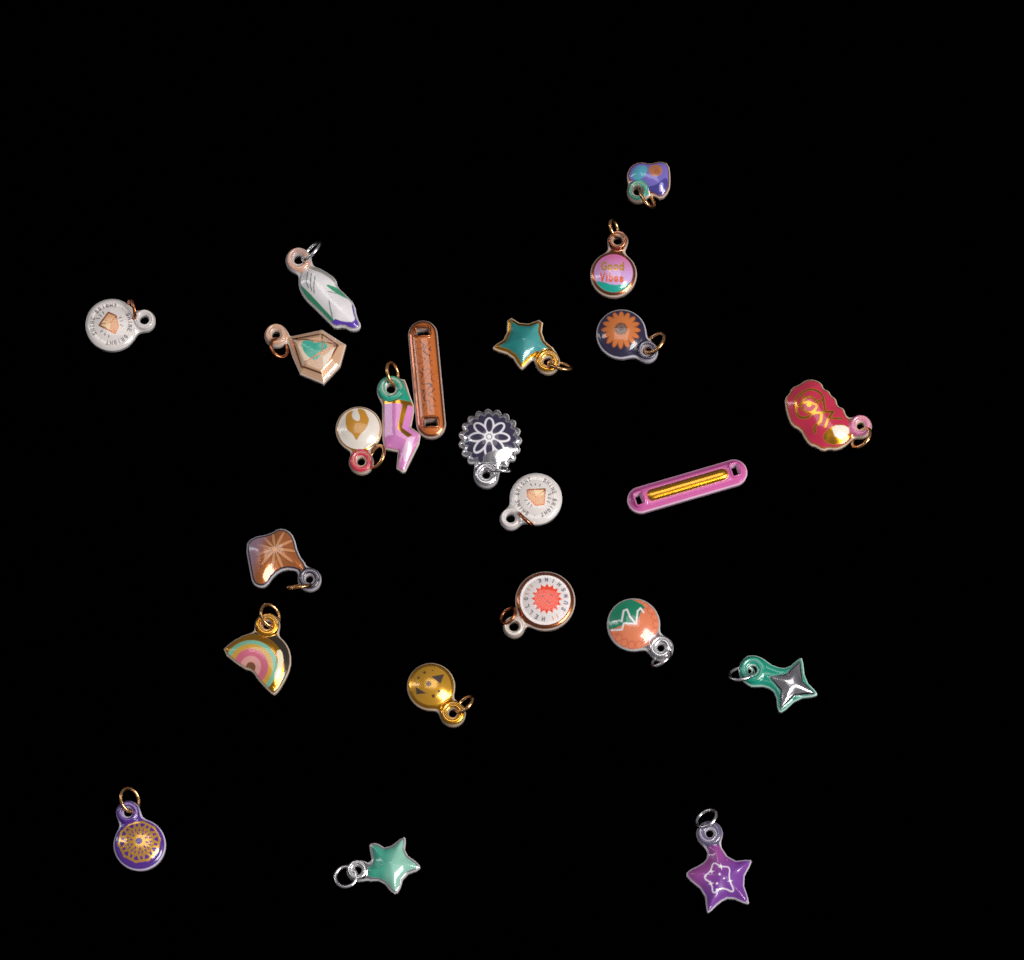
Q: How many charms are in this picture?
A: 23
